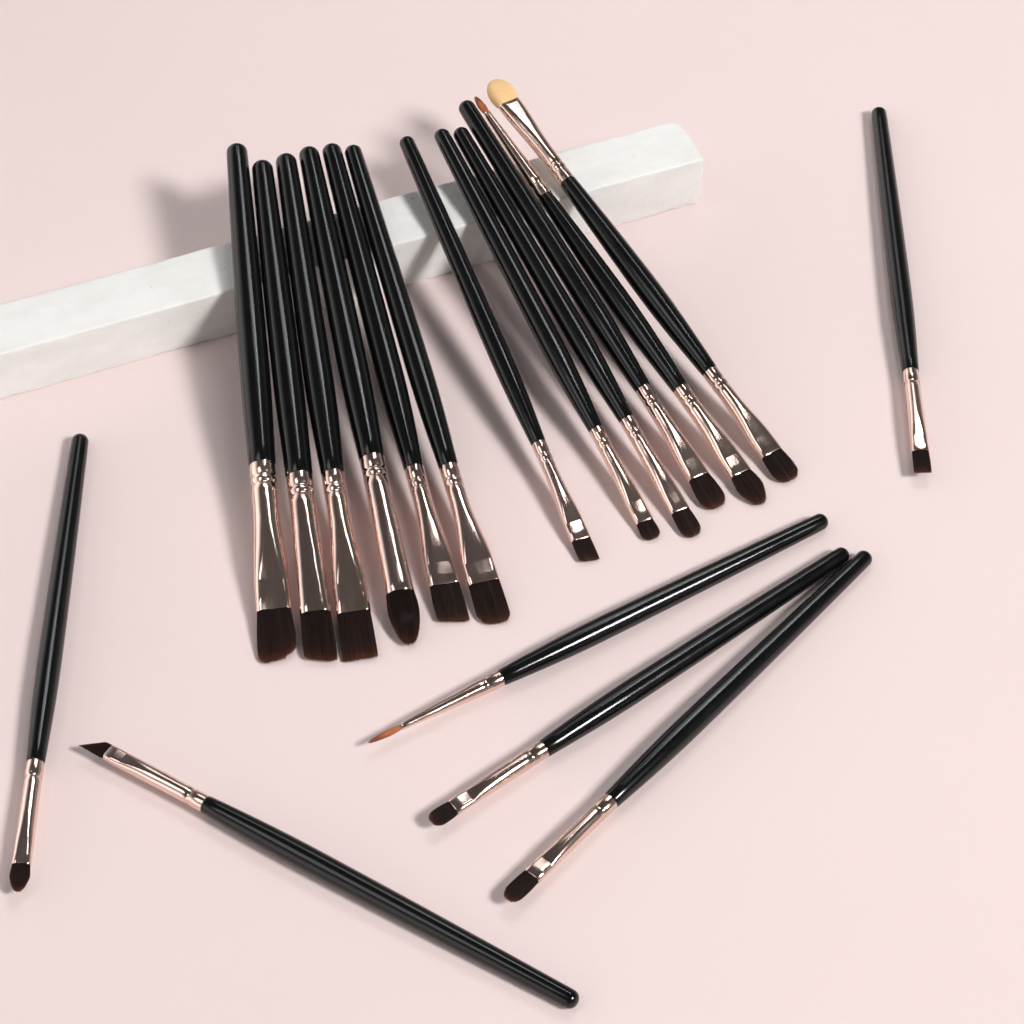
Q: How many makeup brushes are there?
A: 18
